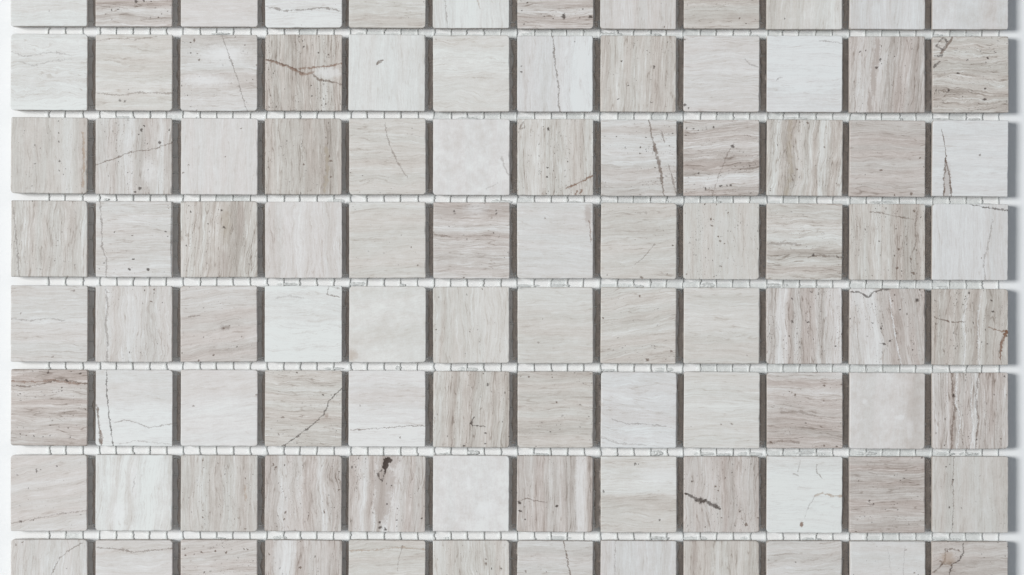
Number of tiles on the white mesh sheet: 96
